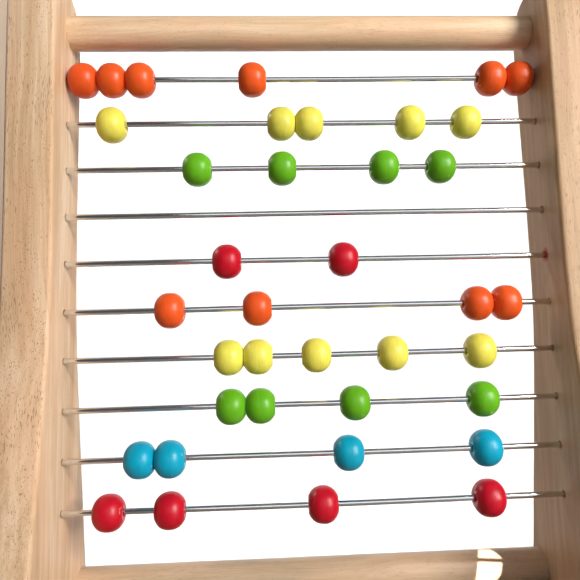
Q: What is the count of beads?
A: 38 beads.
